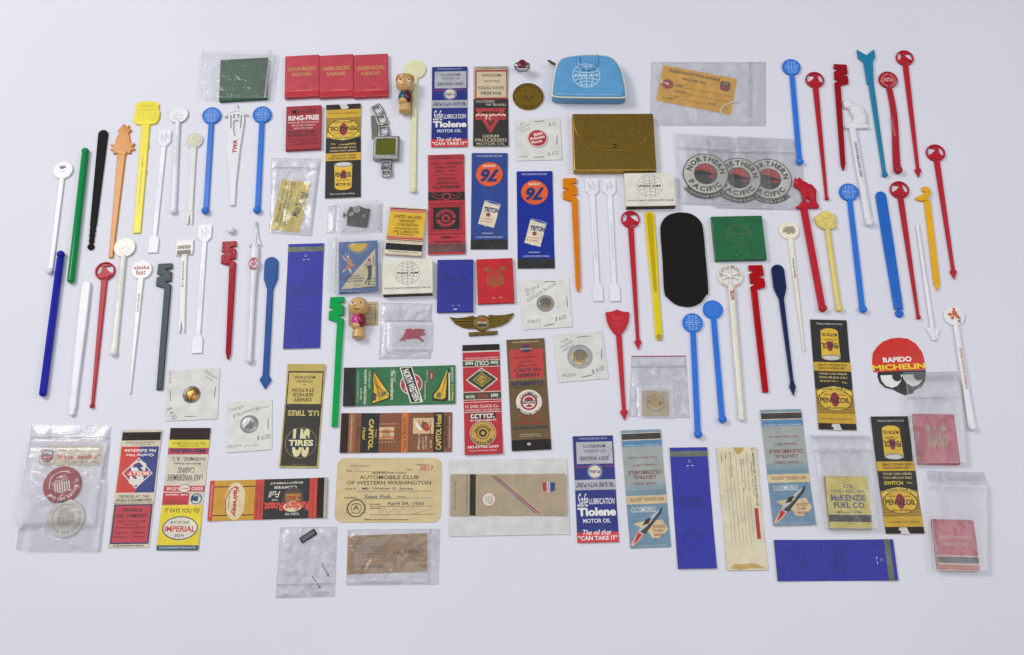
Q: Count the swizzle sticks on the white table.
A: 52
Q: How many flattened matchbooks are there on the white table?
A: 24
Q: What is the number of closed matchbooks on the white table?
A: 13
